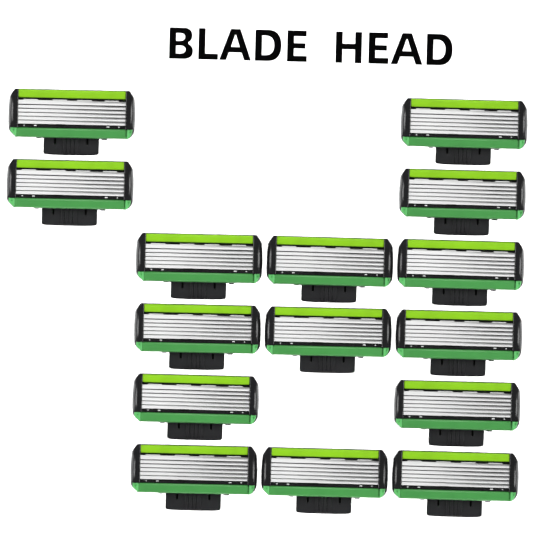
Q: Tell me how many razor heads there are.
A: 15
